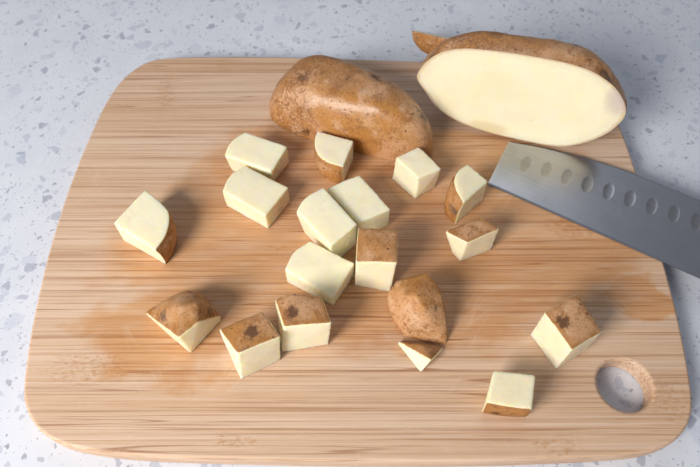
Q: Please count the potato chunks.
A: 18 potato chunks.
